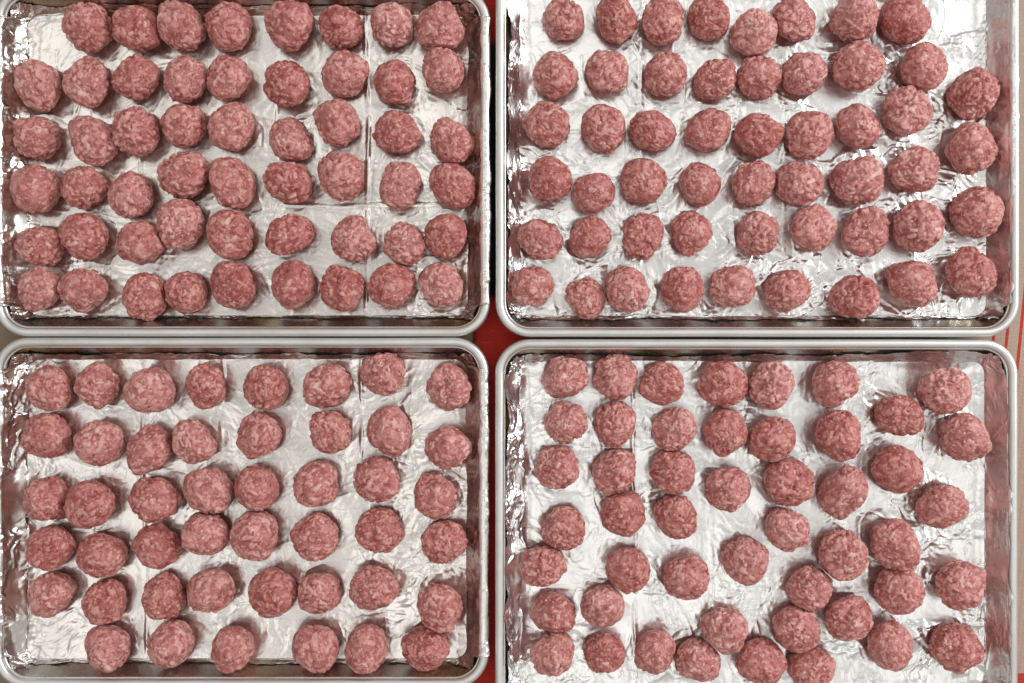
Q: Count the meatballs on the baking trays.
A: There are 200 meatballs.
